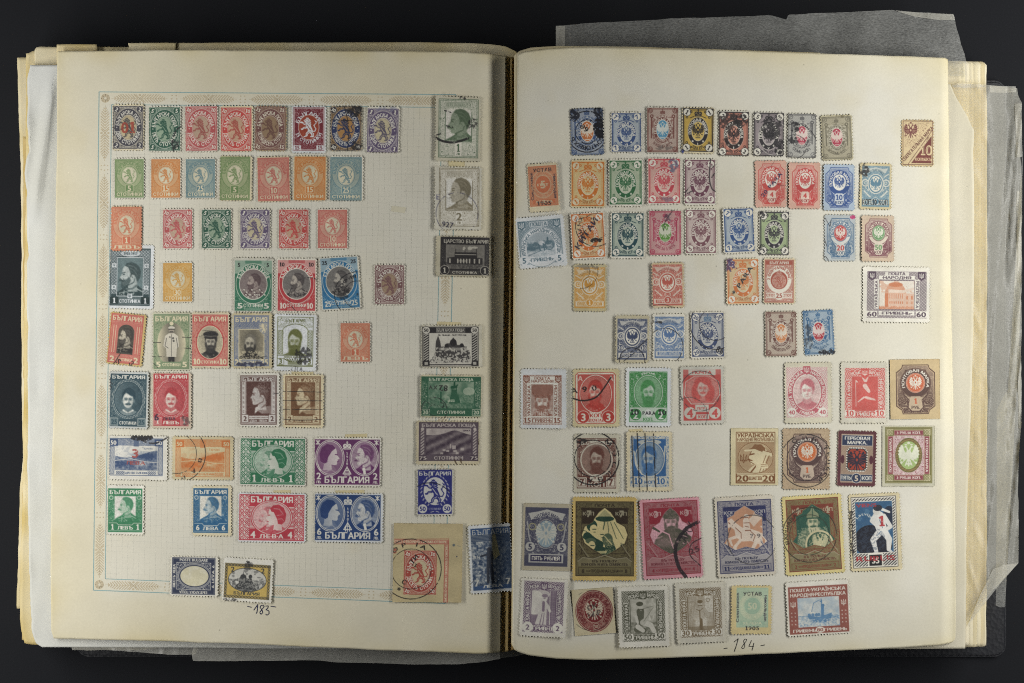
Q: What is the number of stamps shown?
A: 118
